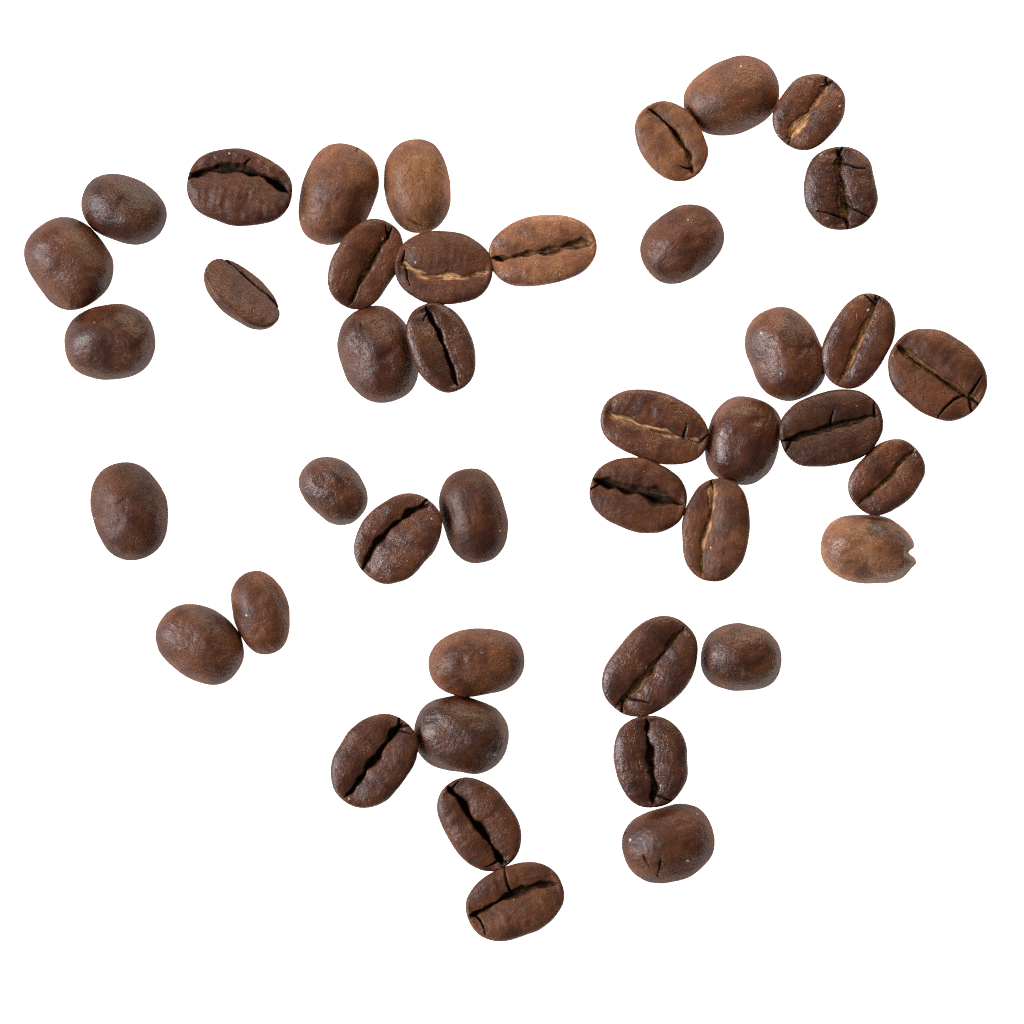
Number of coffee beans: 42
